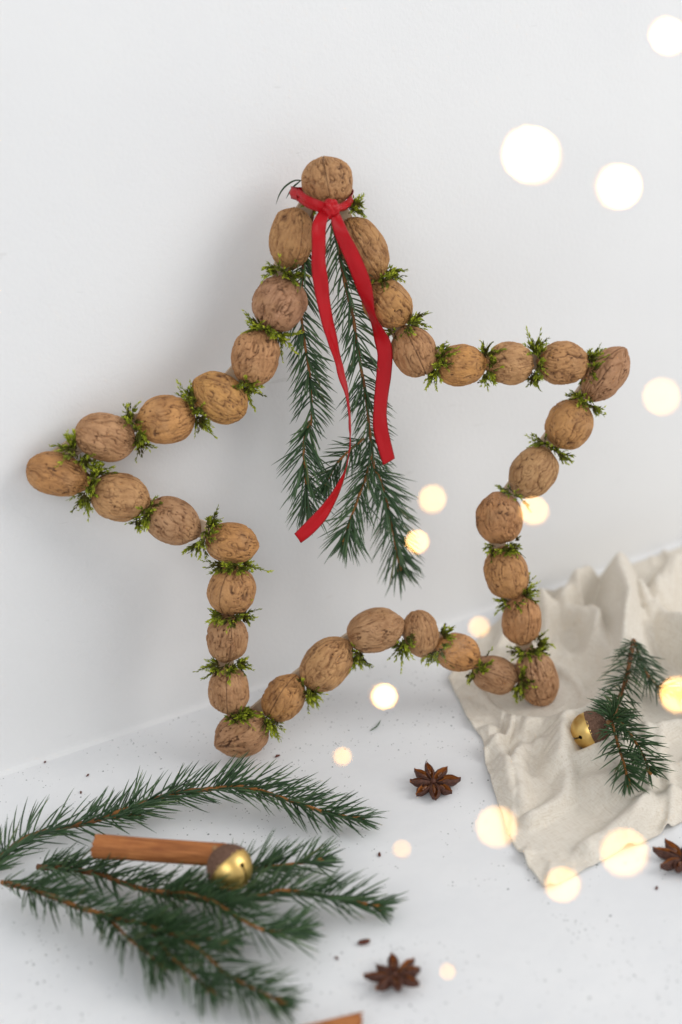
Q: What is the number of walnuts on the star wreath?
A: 34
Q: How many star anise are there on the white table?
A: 3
